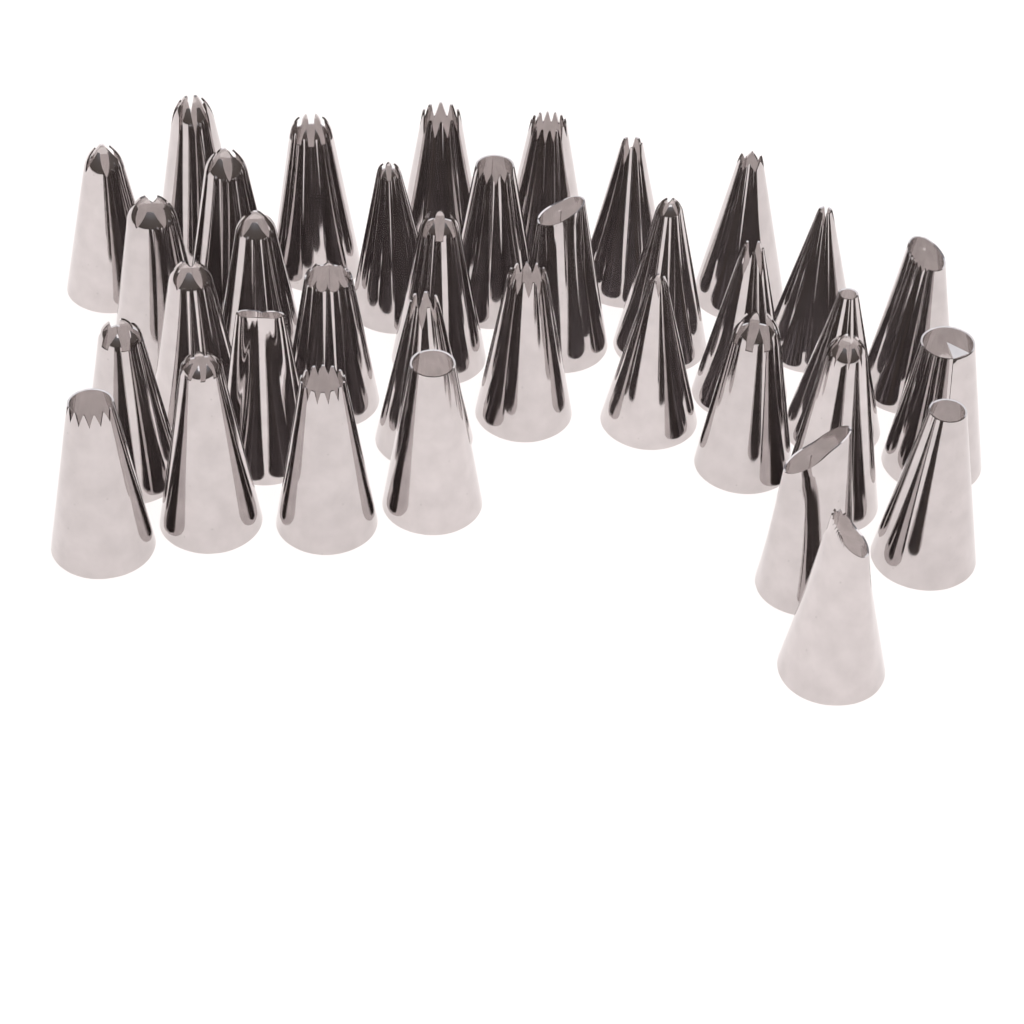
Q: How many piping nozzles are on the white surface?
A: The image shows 36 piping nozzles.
